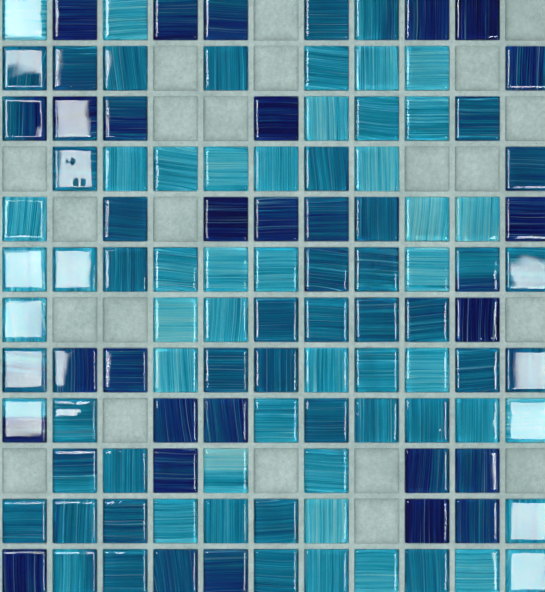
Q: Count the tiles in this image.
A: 110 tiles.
